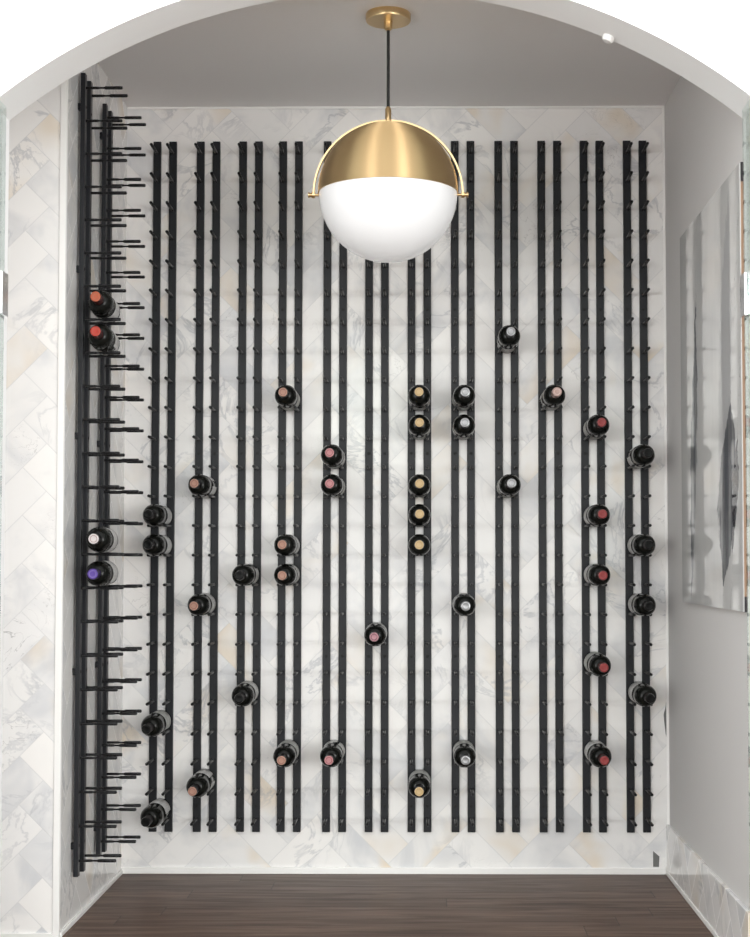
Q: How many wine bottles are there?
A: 43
